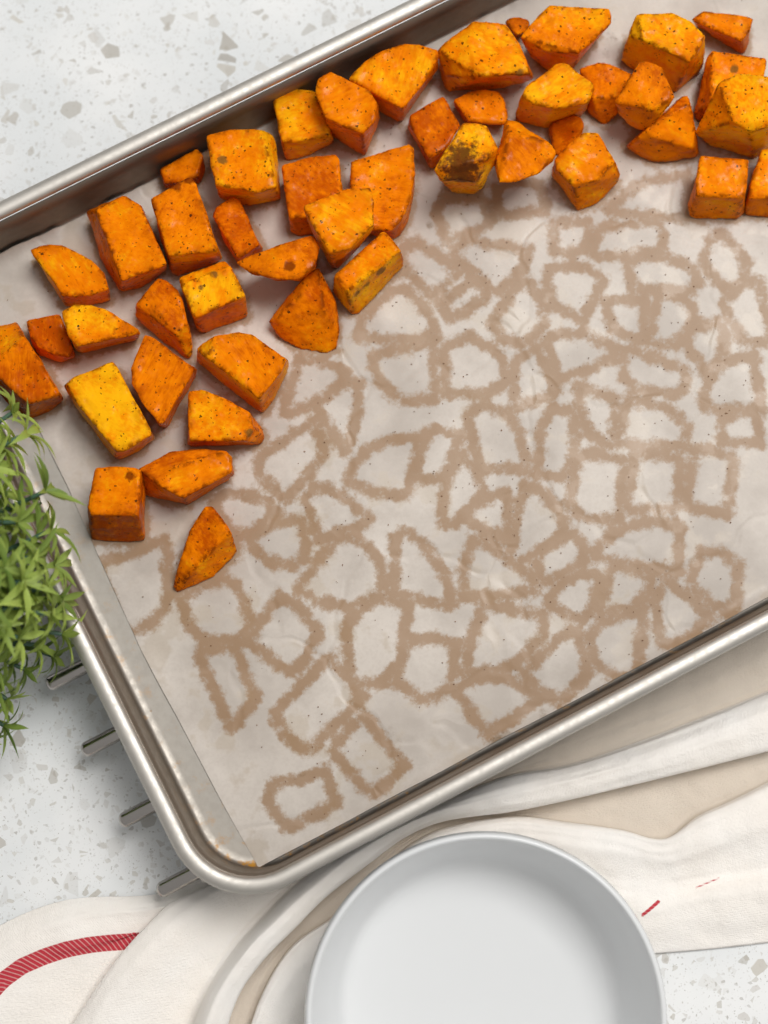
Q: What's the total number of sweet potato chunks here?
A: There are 46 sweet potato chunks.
